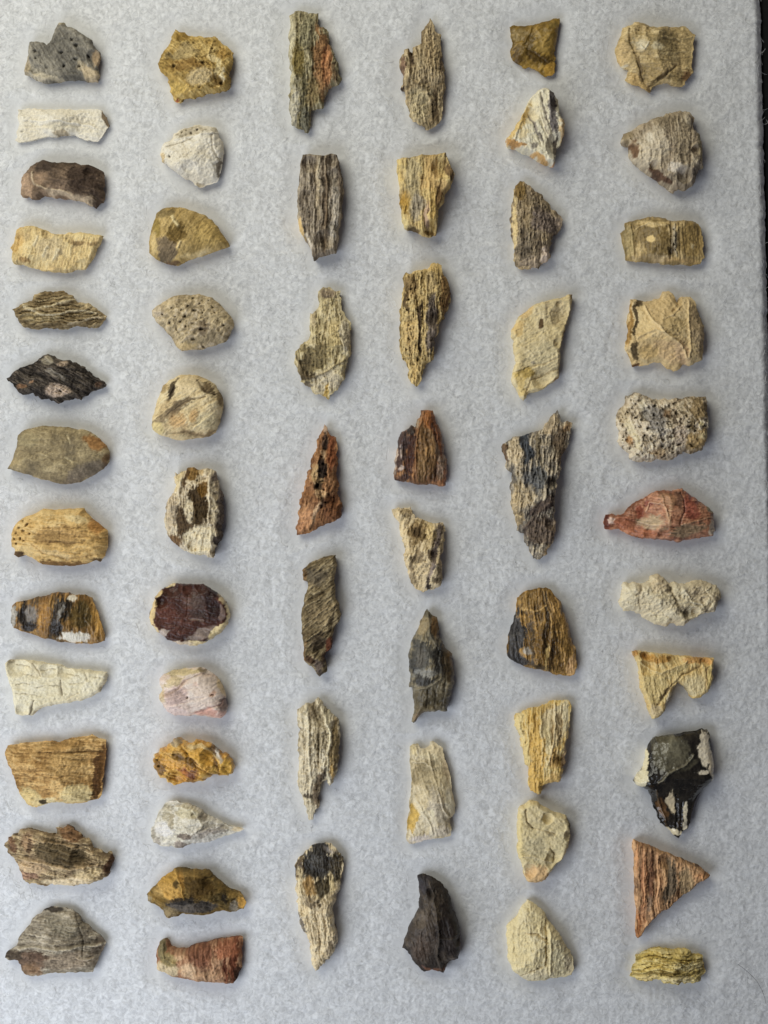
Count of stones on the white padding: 60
